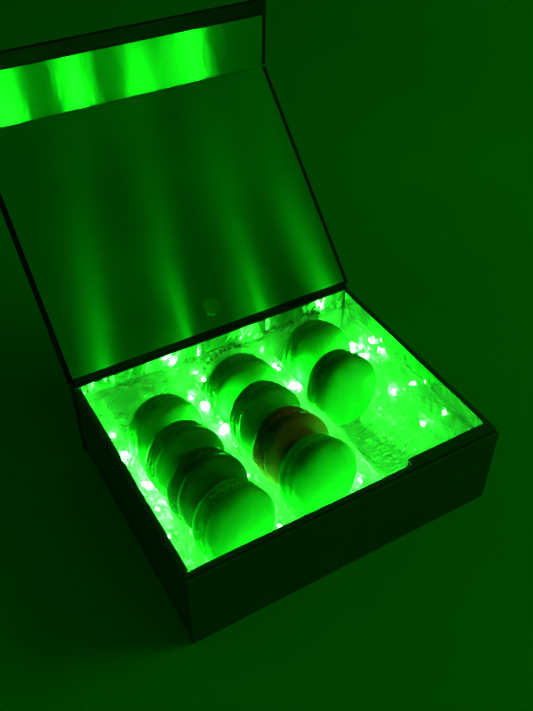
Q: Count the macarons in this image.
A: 10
